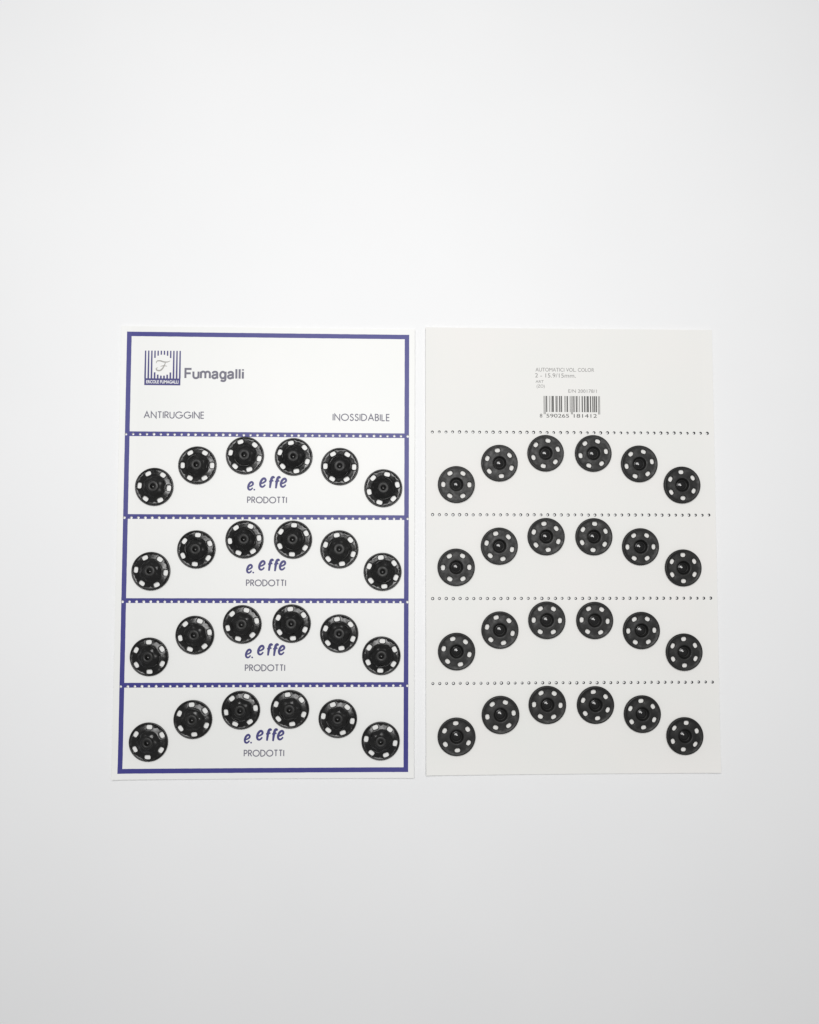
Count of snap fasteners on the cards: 48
